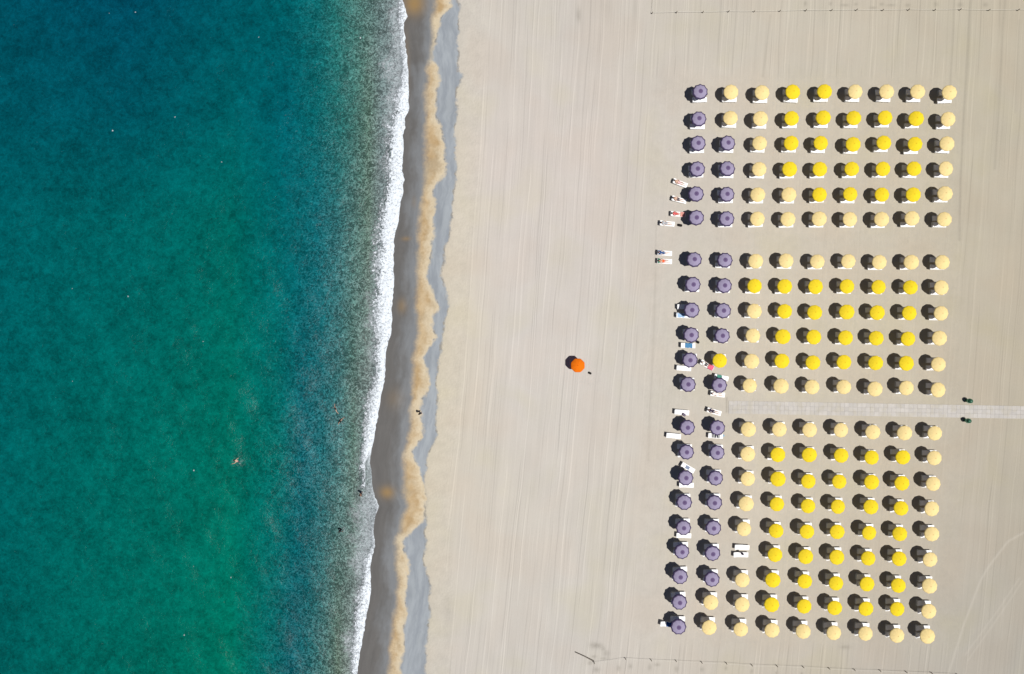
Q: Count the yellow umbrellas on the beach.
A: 78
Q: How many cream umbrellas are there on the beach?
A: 73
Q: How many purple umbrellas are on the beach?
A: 37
